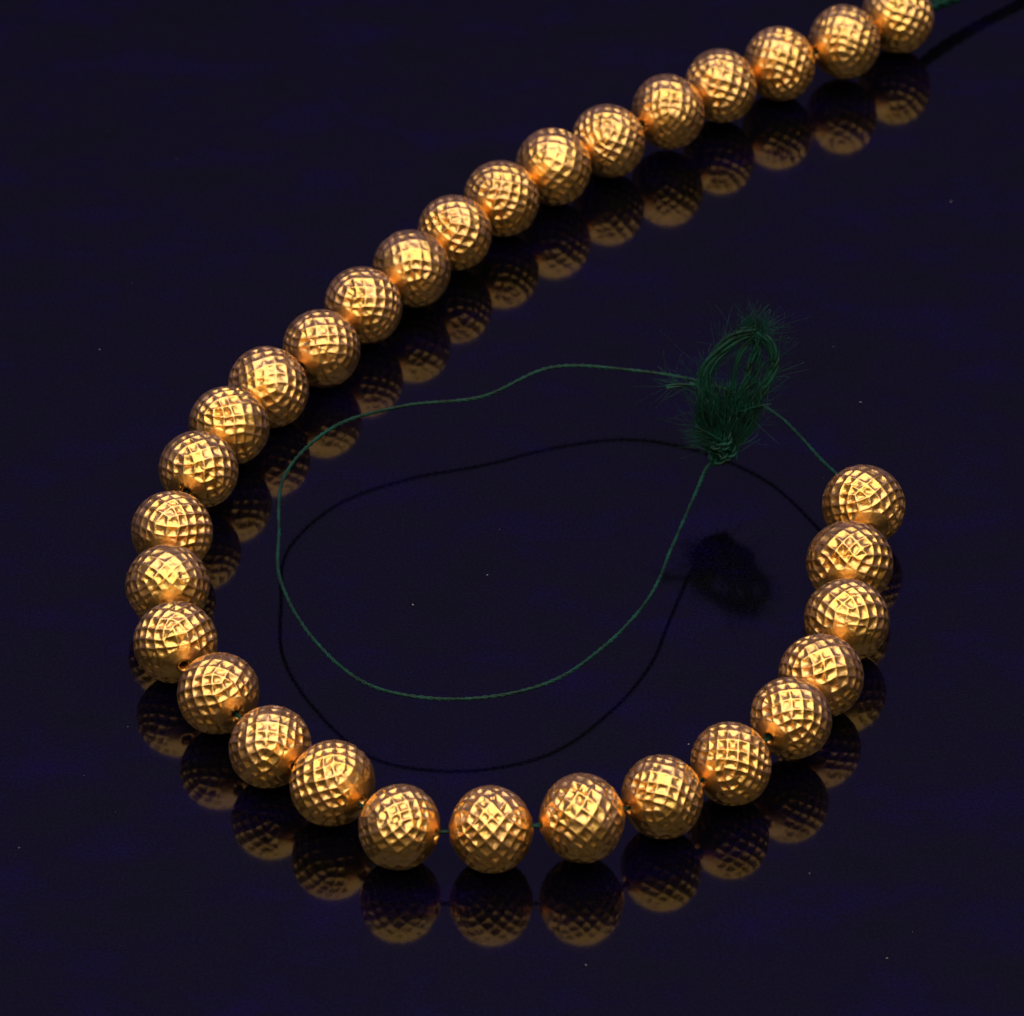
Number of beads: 31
